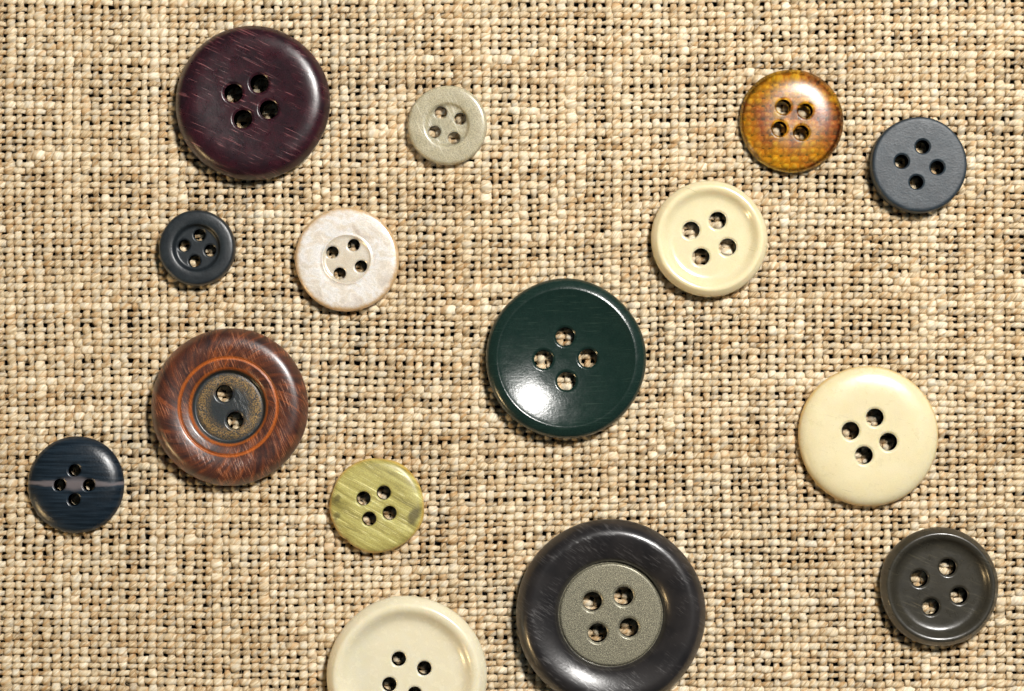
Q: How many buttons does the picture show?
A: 15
